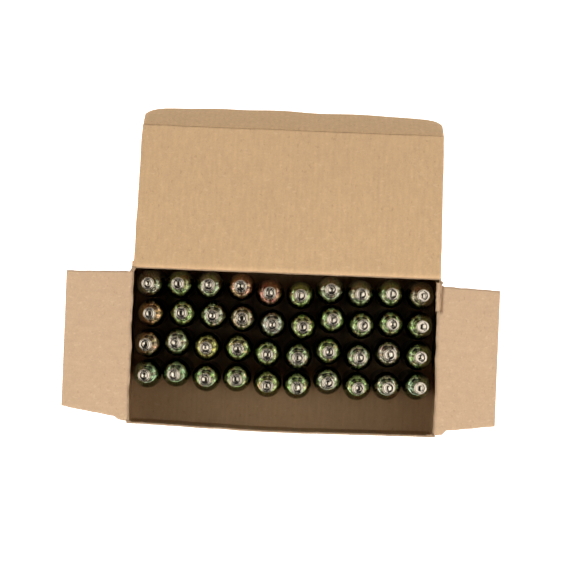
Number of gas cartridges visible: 40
